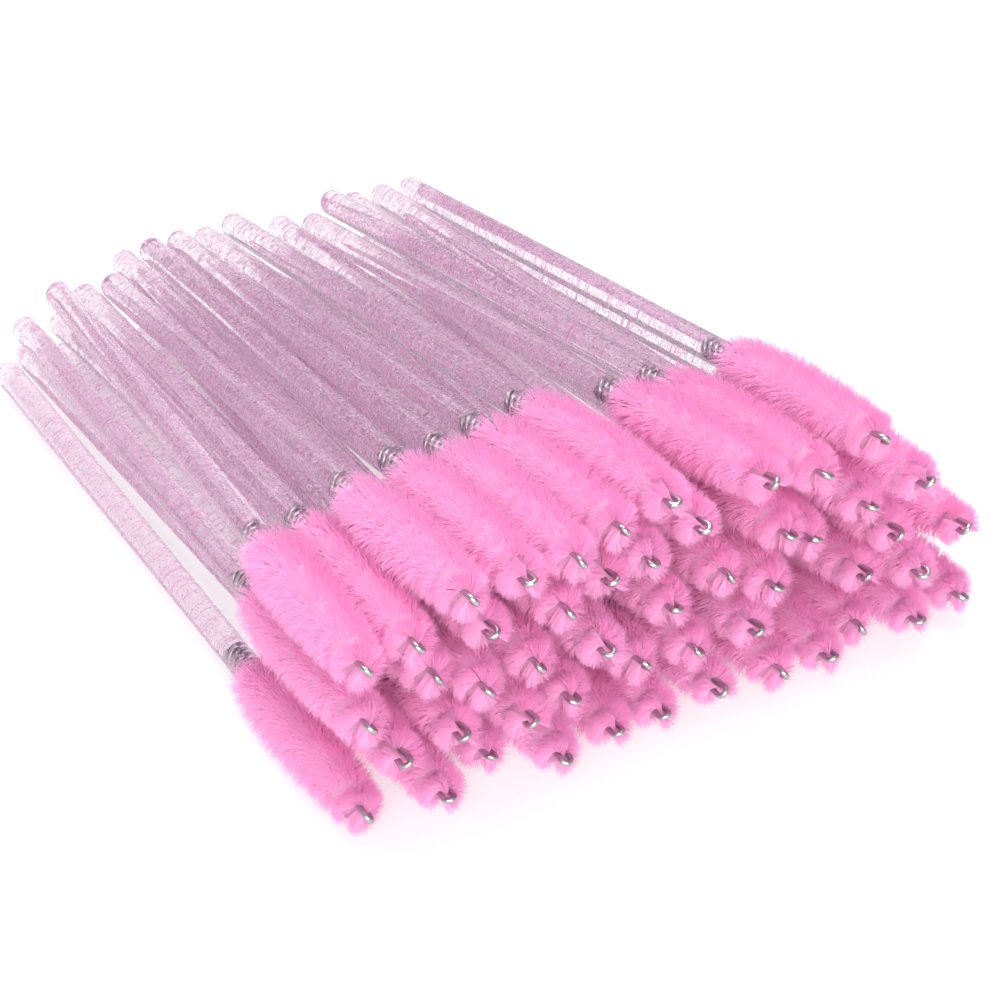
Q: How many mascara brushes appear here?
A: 50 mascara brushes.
